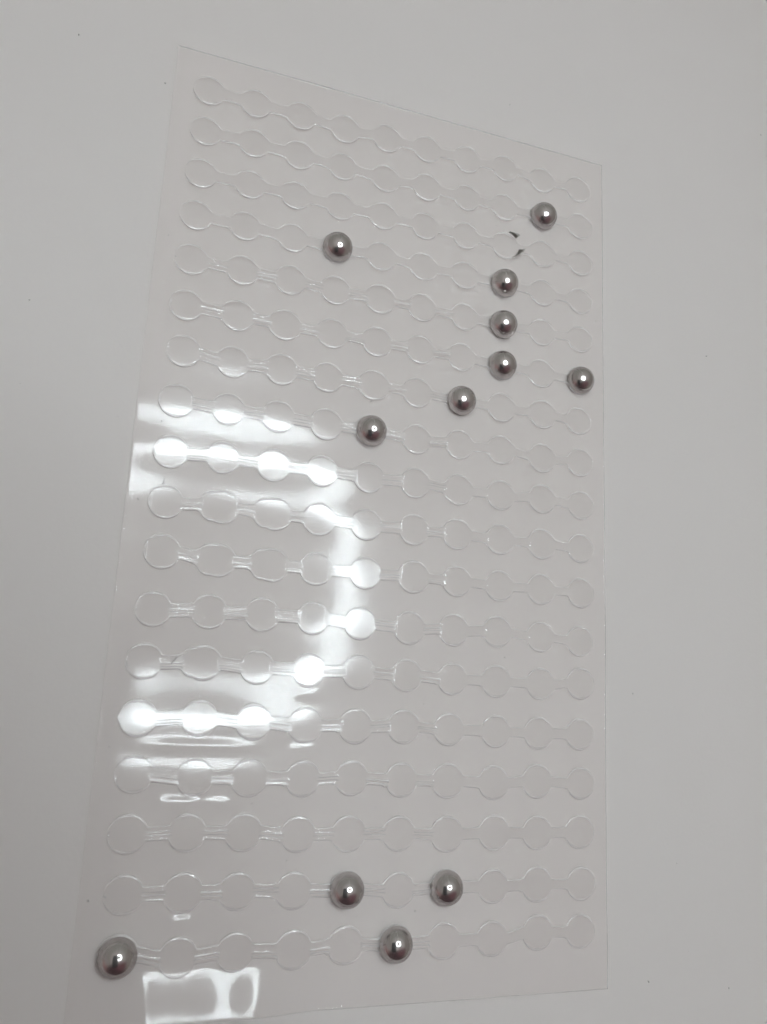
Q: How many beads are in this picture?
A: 12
